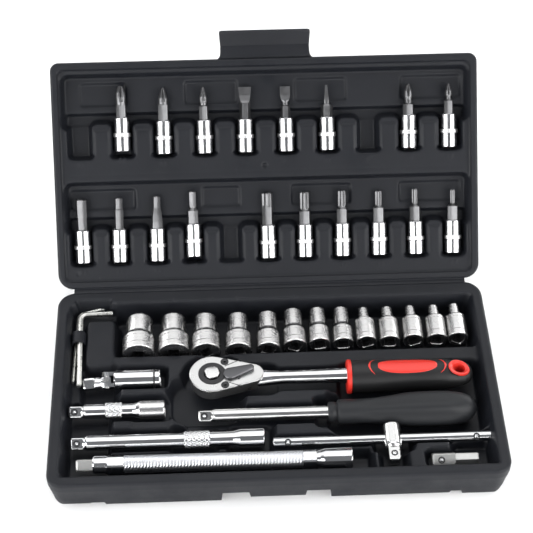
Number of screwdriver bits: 18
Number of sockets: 13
